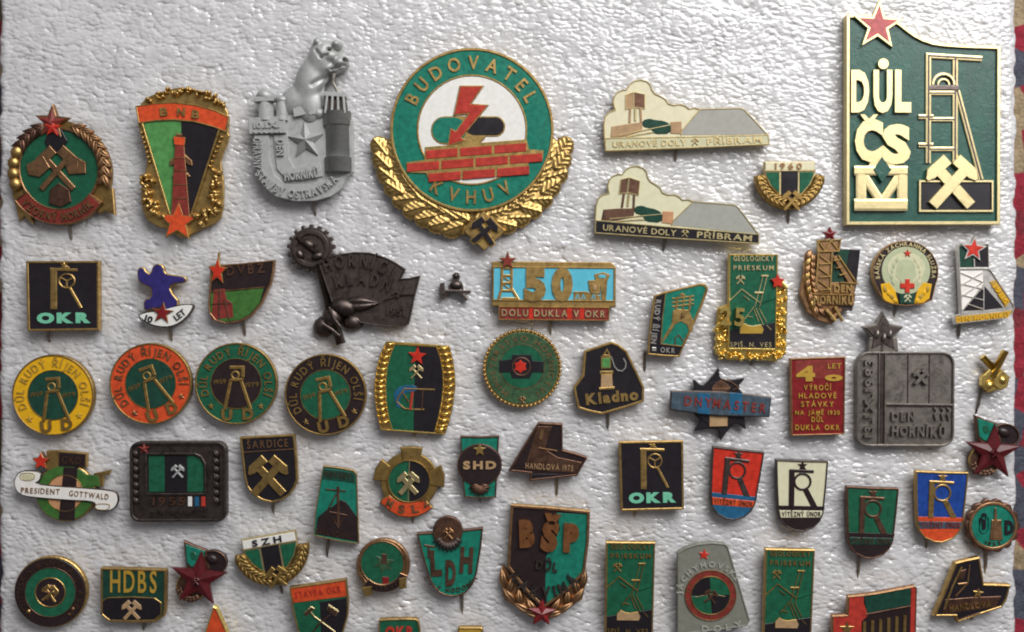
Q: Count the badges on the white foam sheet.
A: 60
